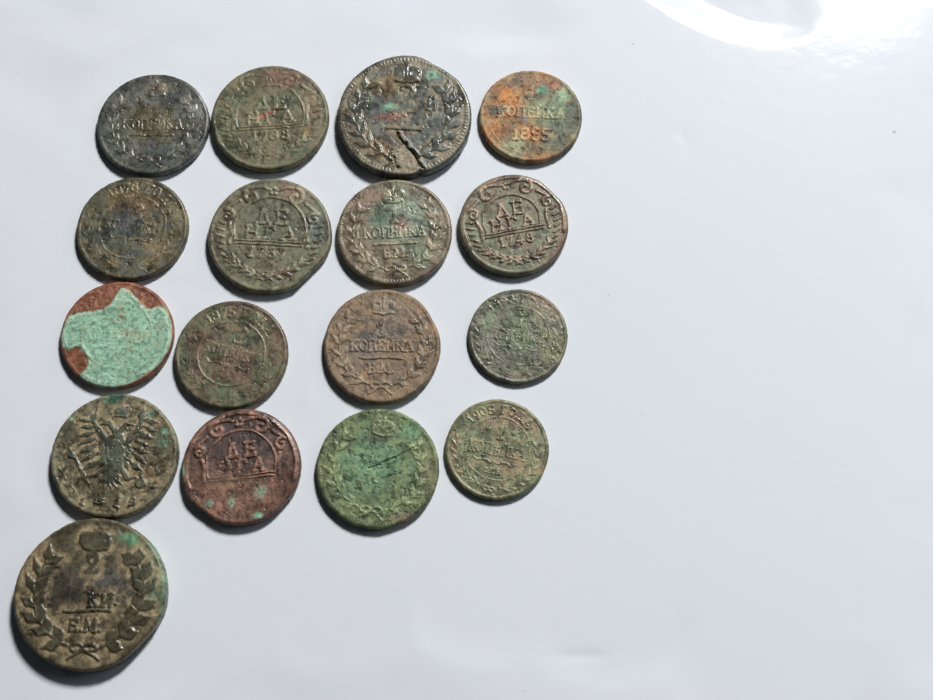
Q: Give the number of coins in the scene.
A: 17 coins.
